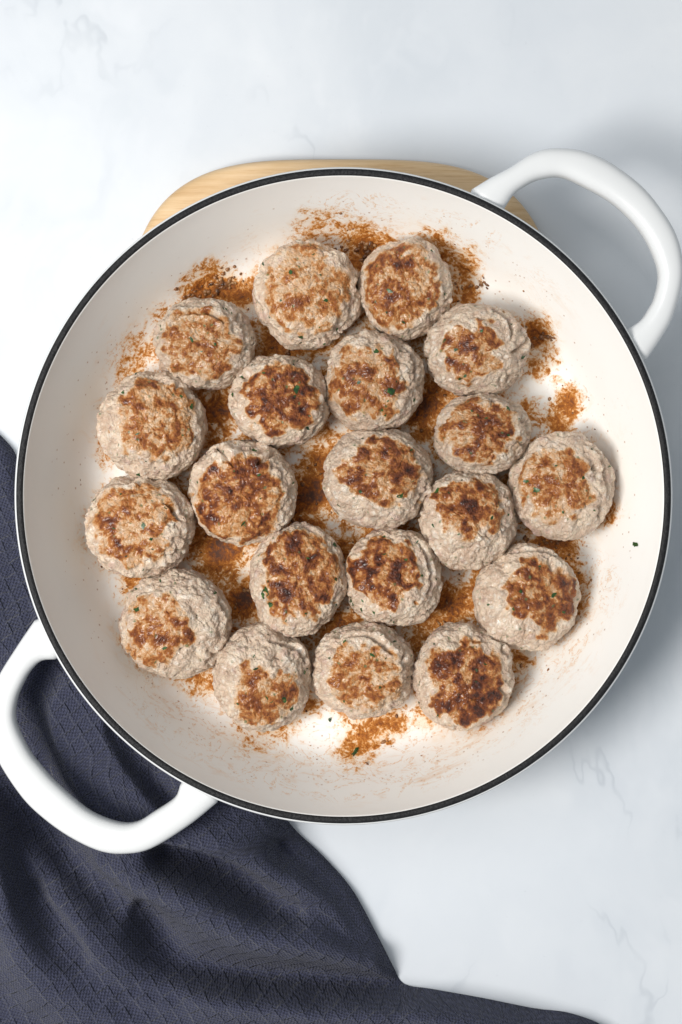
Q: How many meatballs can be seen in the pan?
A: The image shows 20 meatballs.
